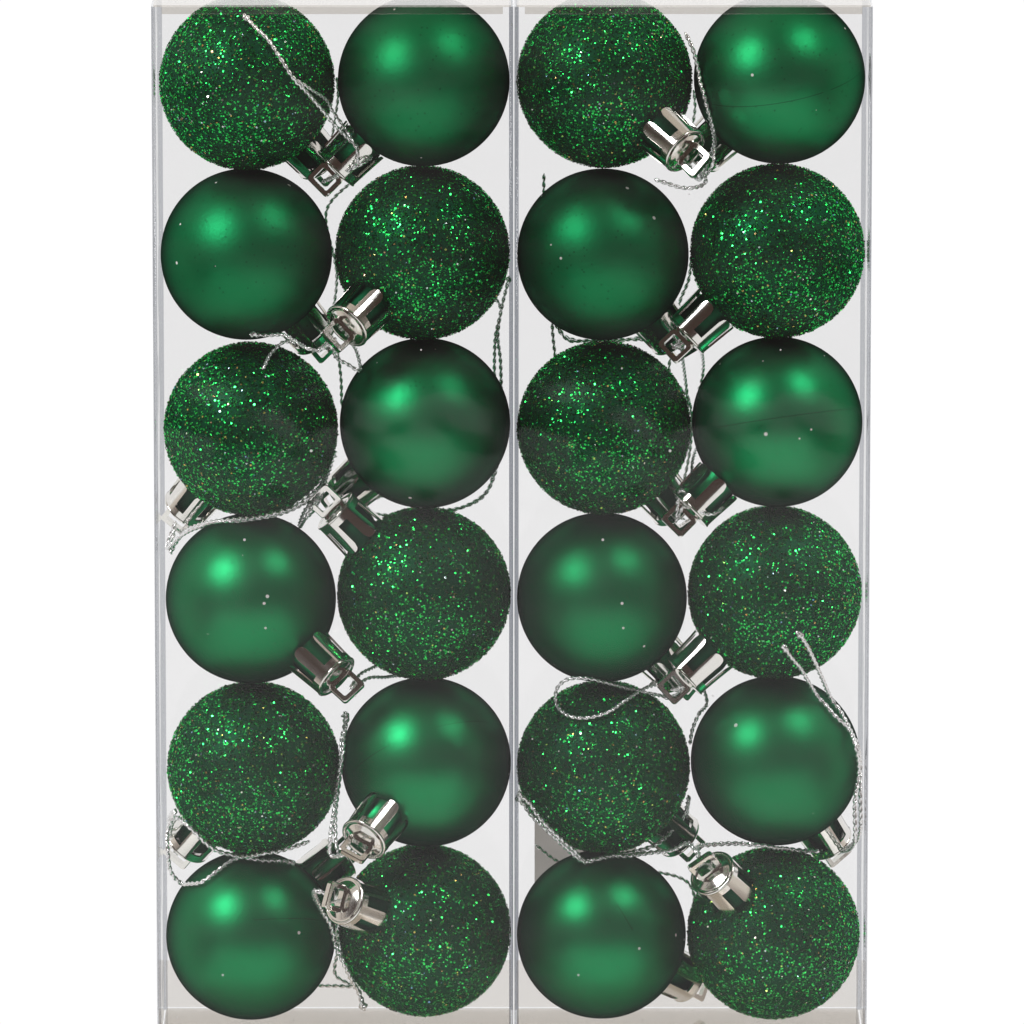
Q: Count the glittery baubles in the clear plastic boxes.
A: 12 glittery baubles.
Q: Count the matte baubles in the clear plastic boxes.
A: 12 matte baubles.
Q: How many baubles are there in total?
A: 24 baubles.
